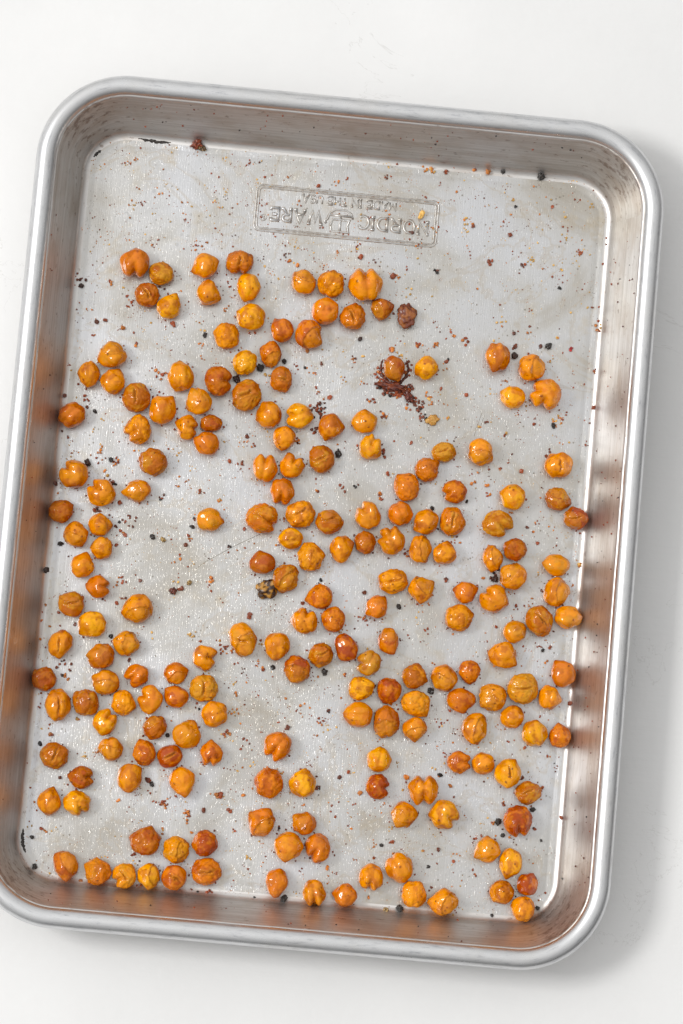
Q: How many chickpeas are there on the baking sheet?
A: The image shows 200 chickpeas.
